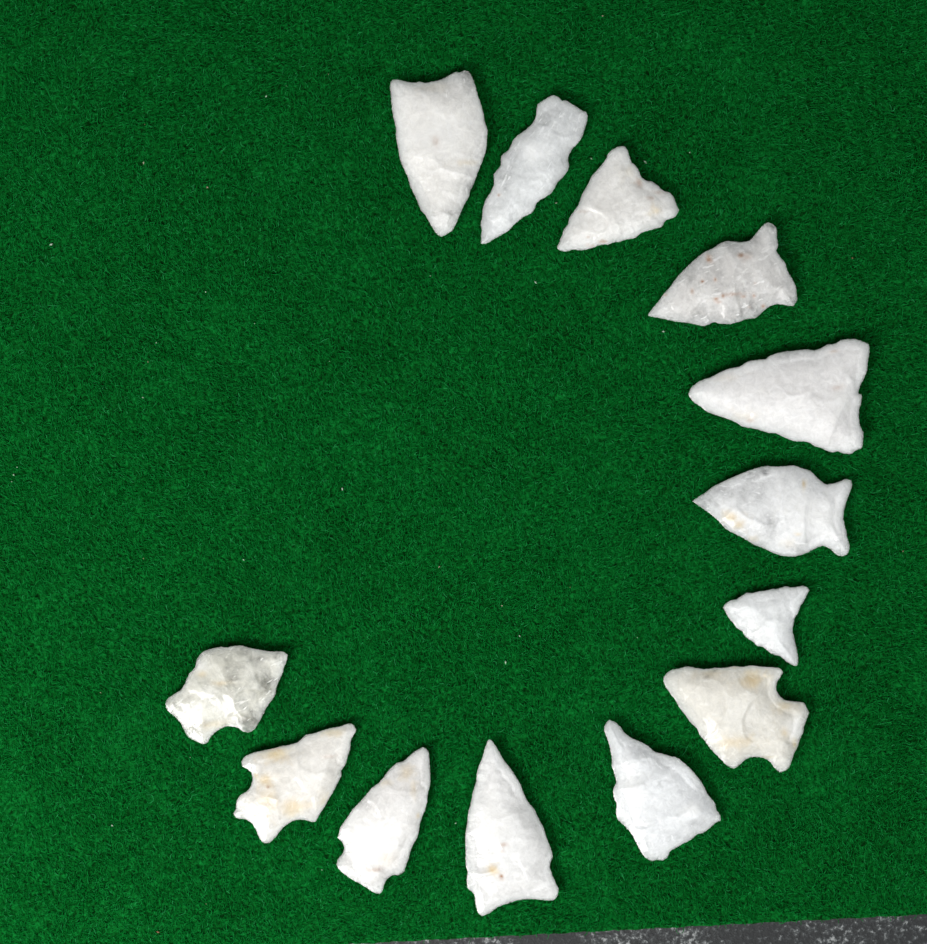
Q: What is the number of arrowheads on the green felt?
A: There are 13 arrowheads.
